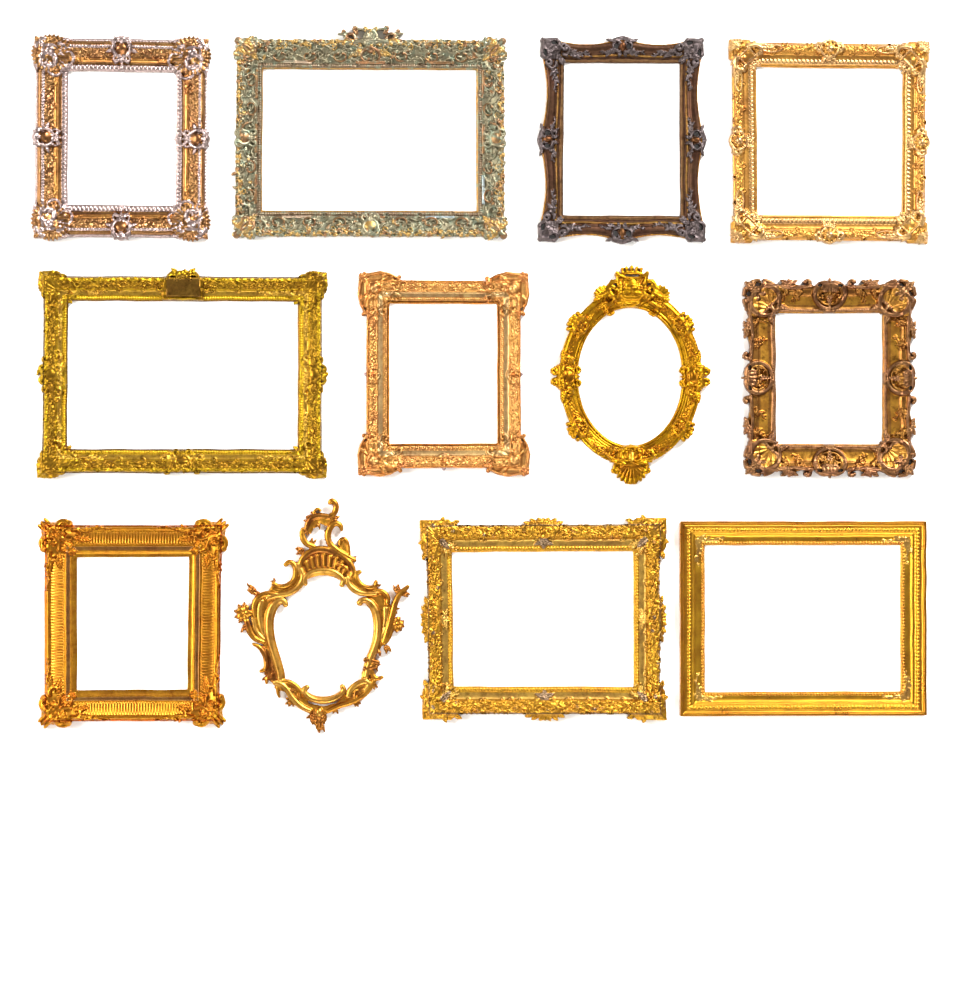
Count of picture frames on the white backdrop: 12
